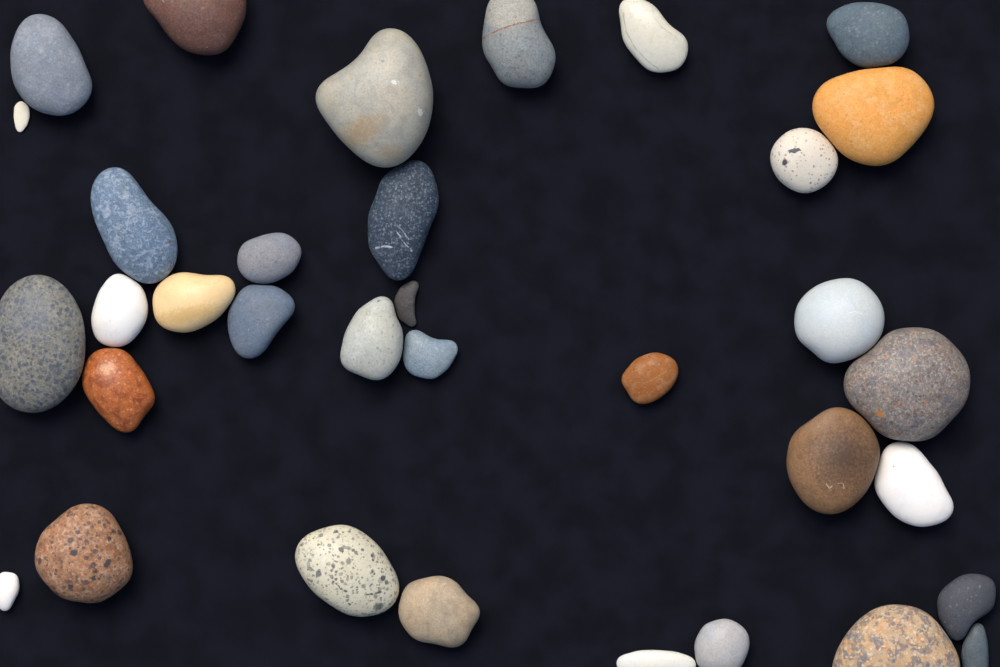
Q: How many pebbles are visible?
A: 34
